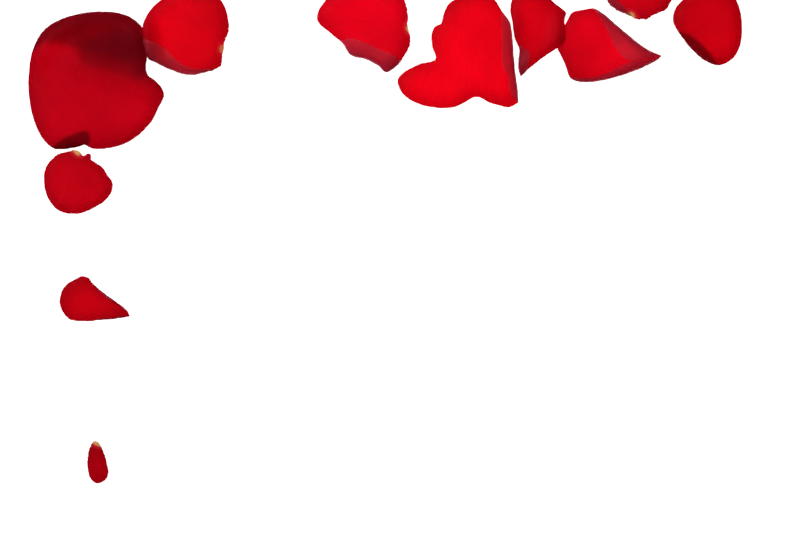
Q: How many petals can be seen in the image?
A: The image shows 11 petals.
